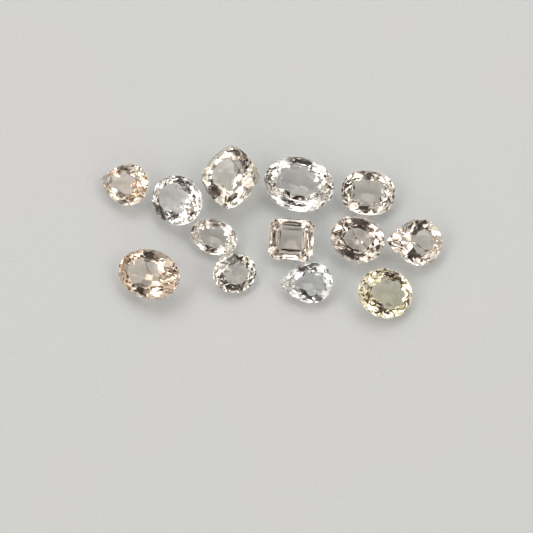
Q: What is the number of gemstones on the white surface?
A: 13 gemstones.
